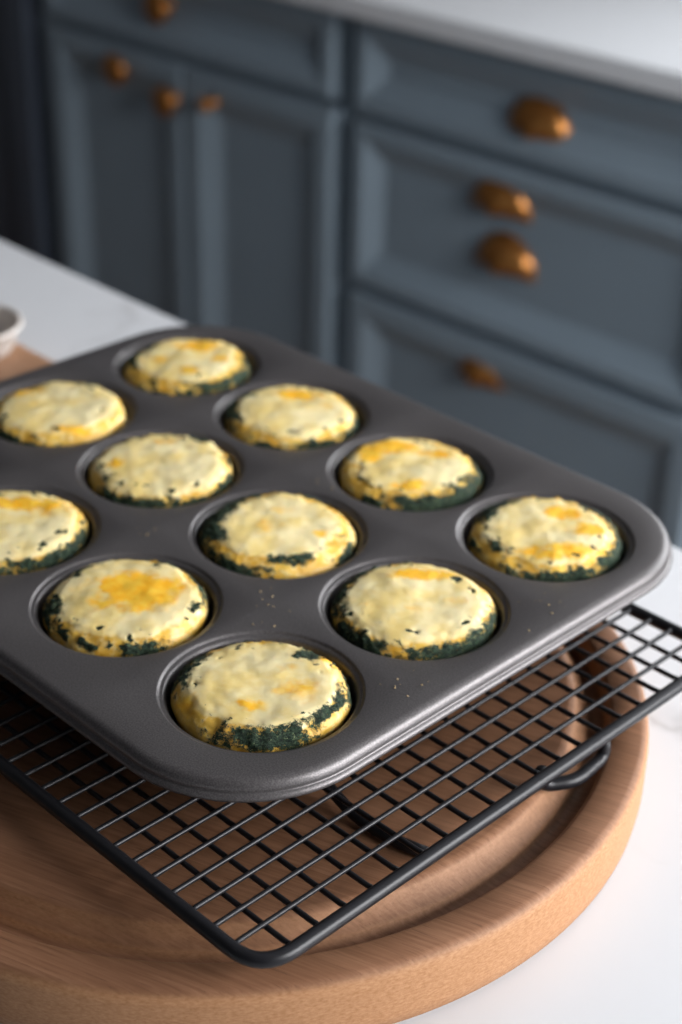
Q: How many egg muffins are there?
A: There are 11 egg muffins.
